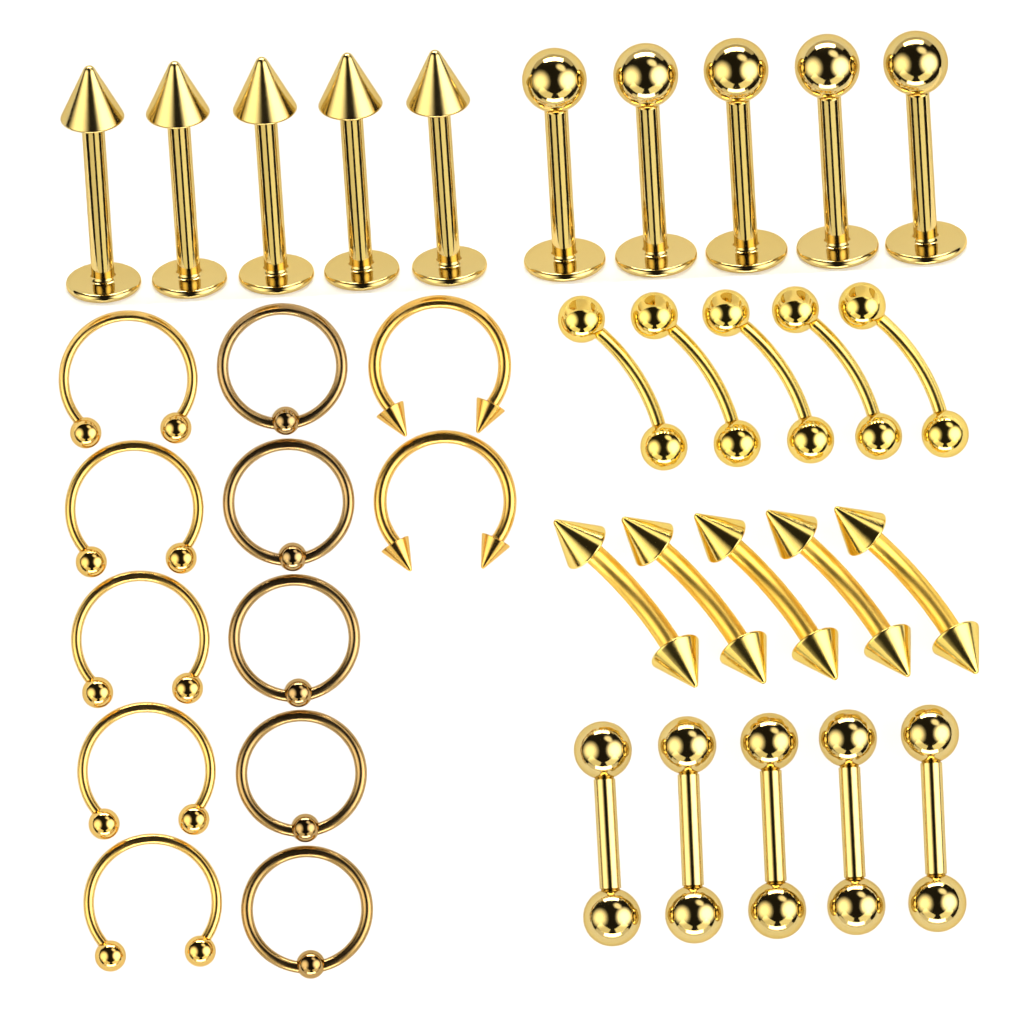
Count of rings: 12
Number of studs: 10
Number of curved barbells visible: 10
